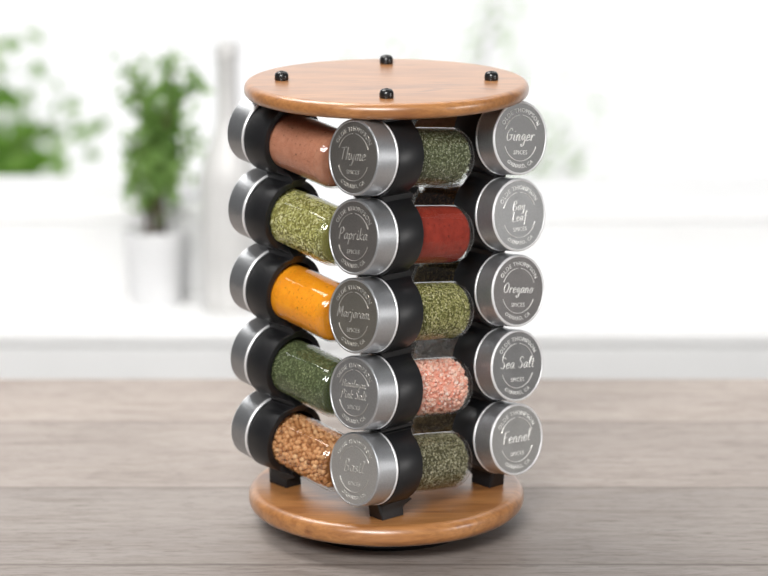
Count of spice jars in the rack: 15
